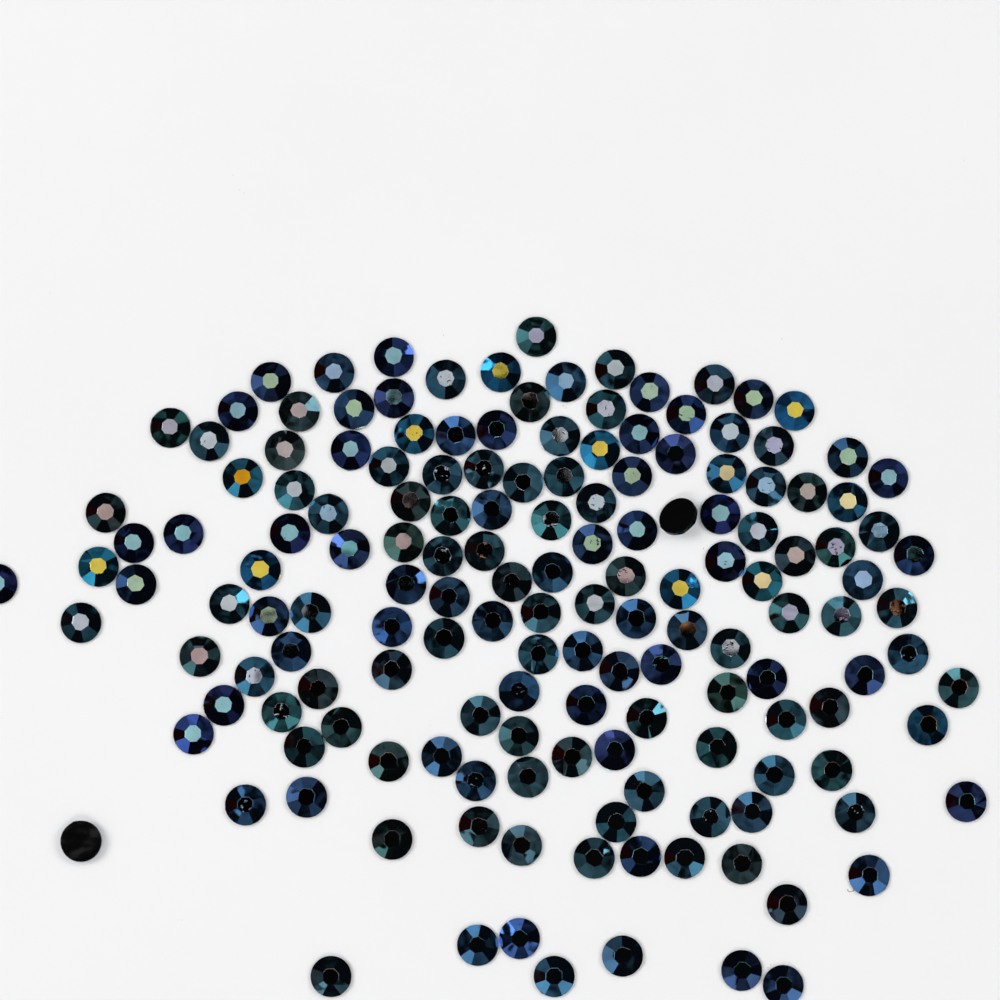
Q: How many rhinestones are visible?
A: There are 158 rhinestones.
